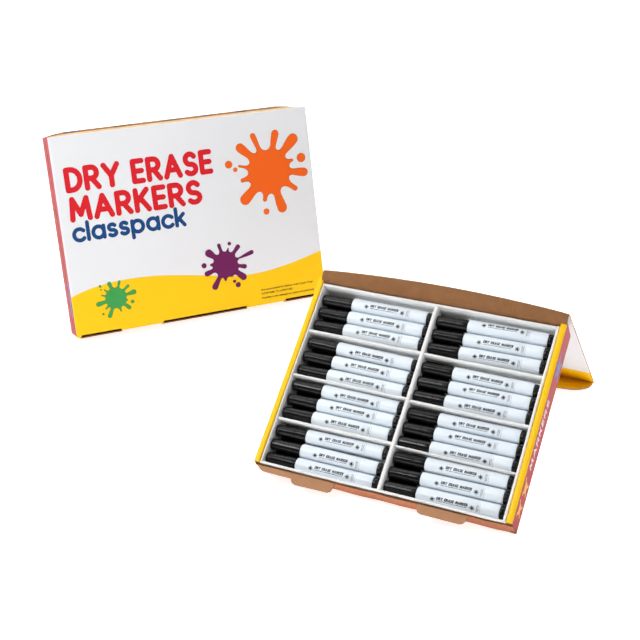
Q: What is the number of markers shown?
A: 24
